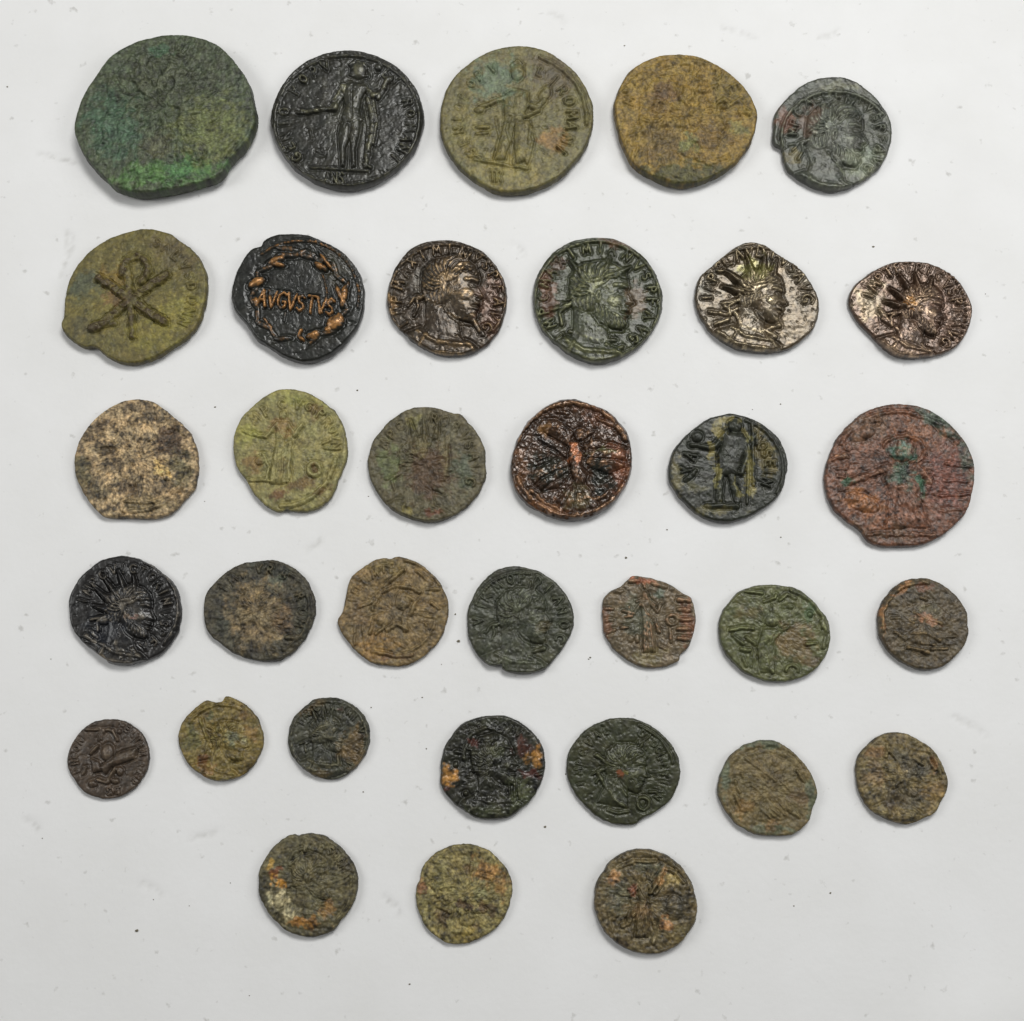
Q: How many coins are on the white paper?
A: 34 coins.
